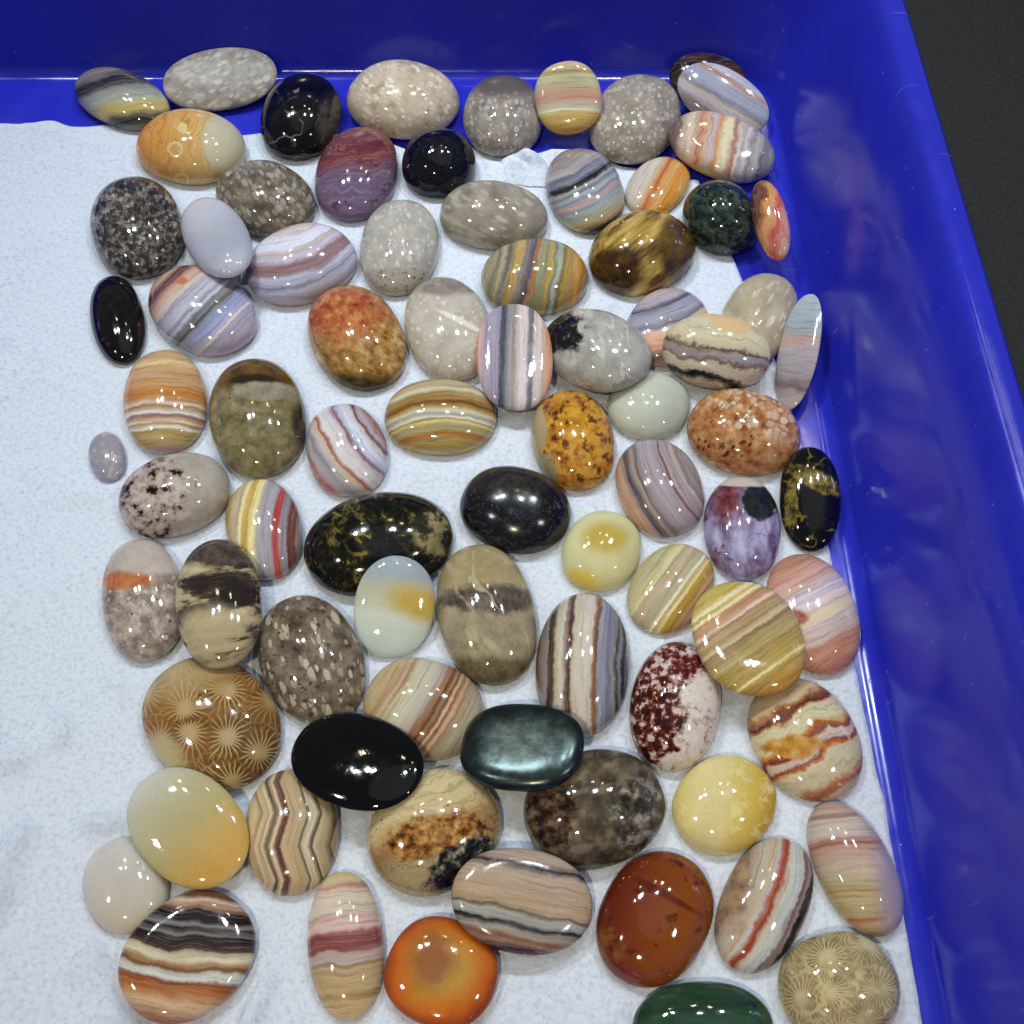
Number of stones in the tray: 81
